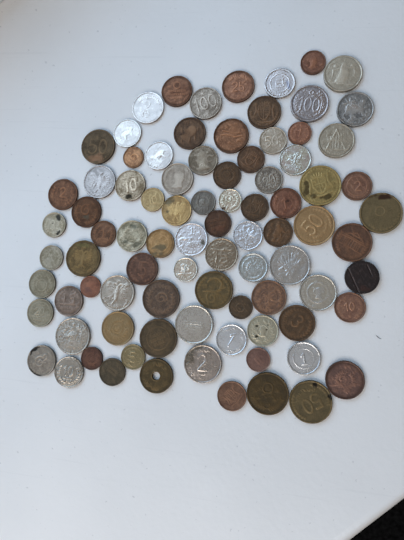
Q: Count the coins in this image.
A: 87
